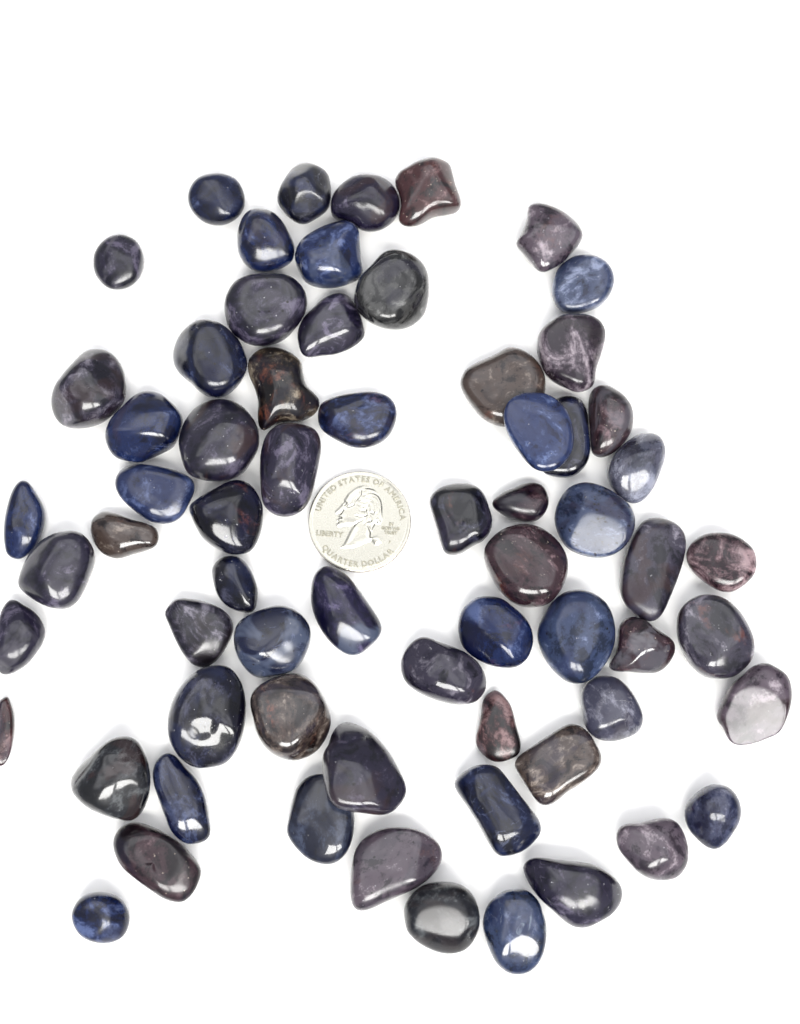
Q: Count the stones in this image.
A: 66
